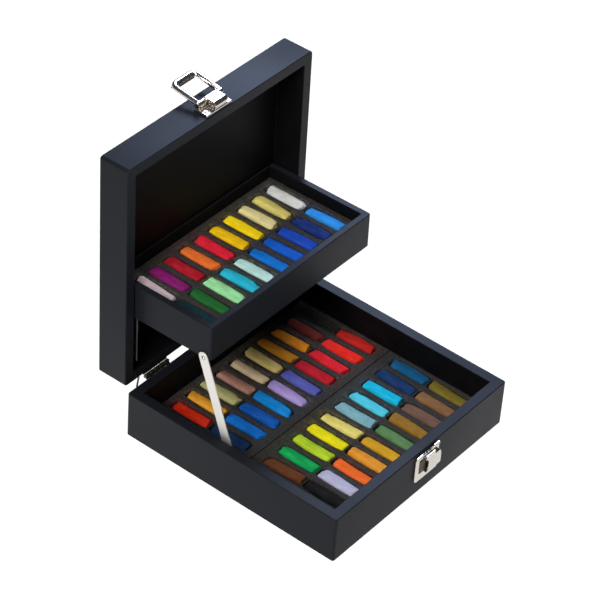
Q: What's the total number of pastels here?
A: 59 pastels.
